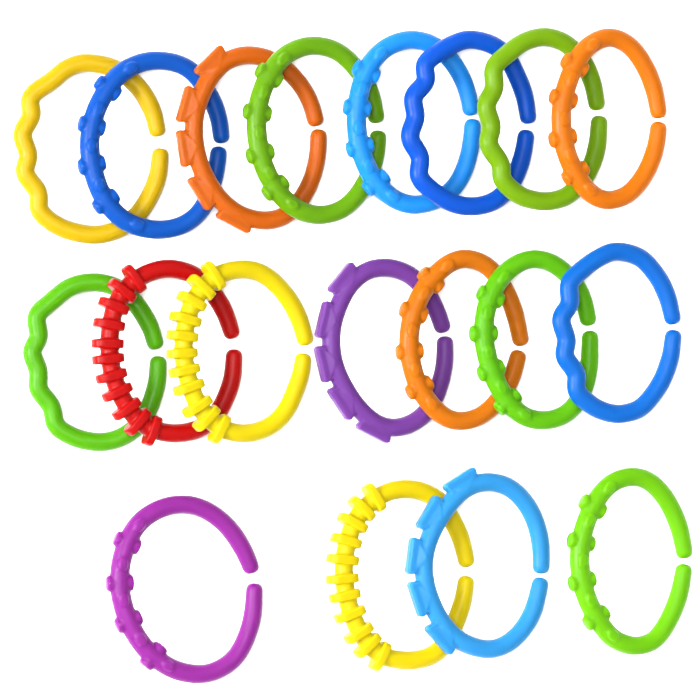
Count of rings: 19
